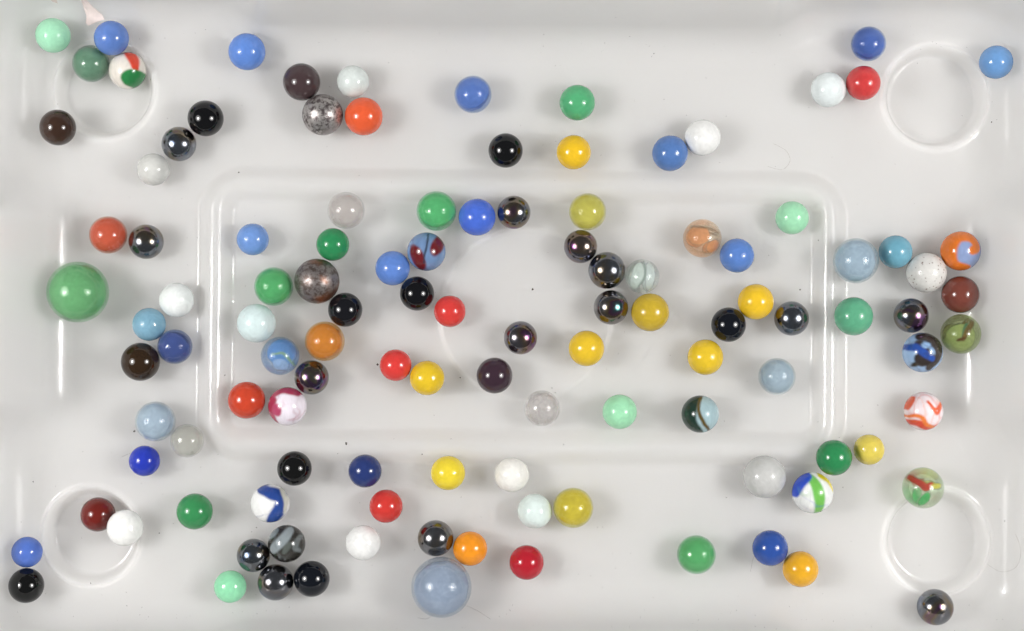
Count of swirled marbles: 15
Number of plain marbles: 85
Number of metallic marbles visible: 16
